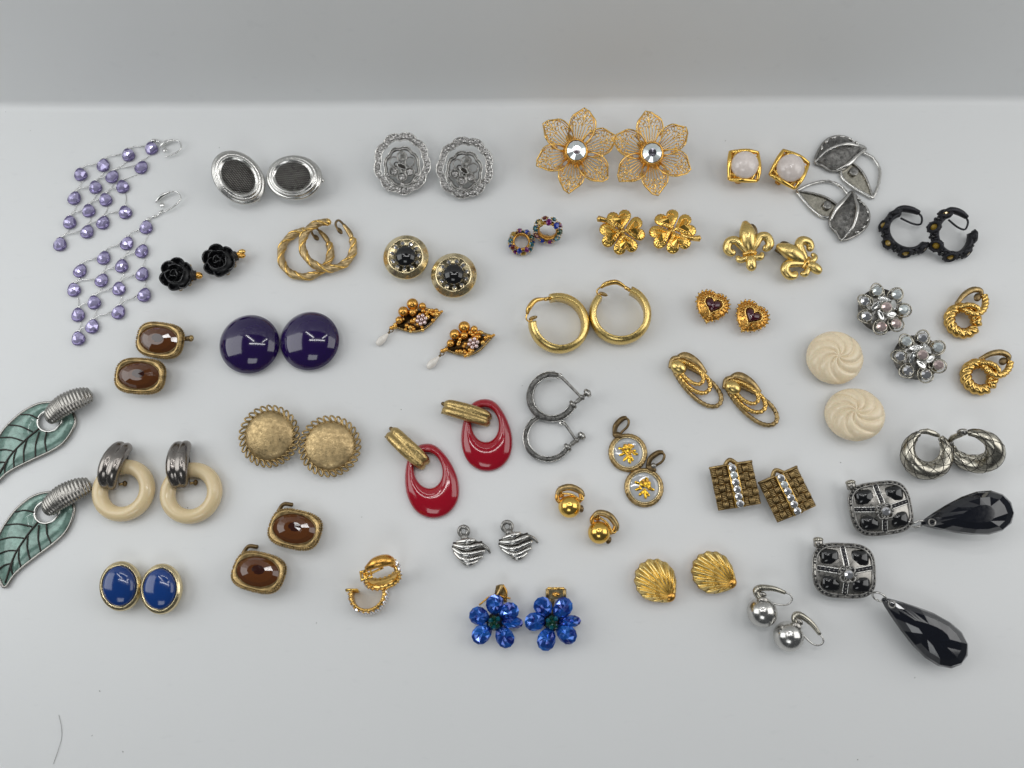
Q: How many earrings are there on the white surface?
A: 78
